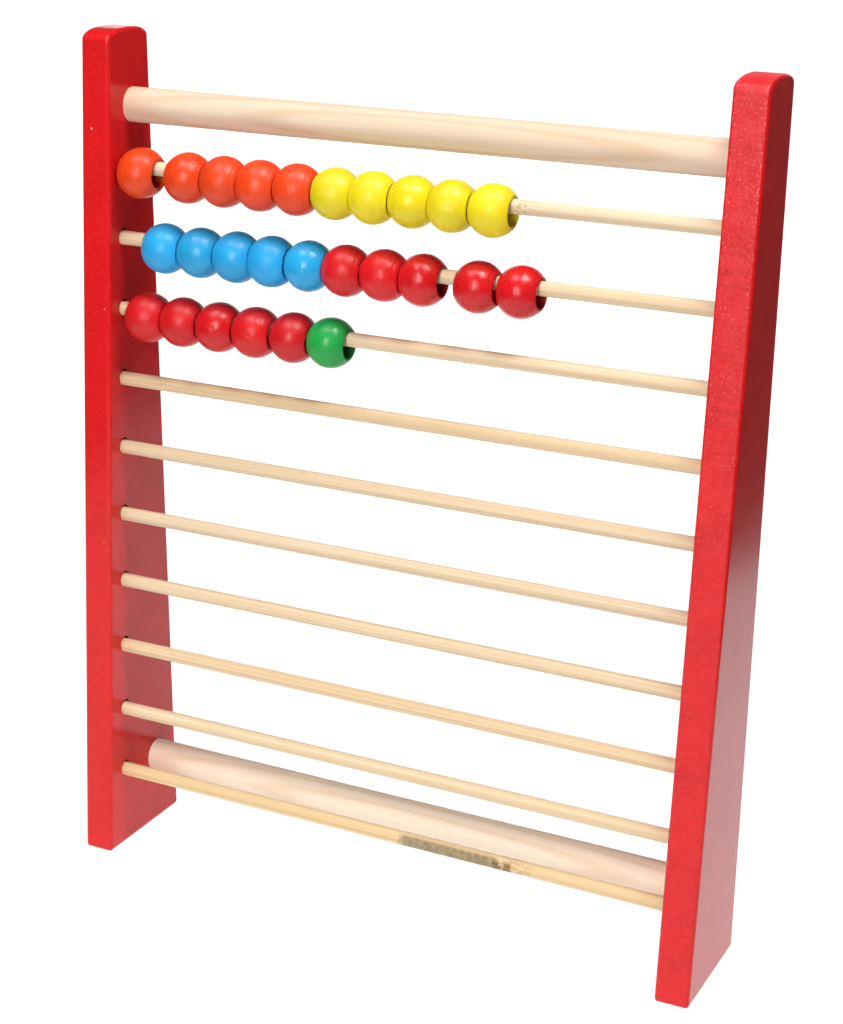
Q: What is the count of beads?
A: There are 26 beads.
